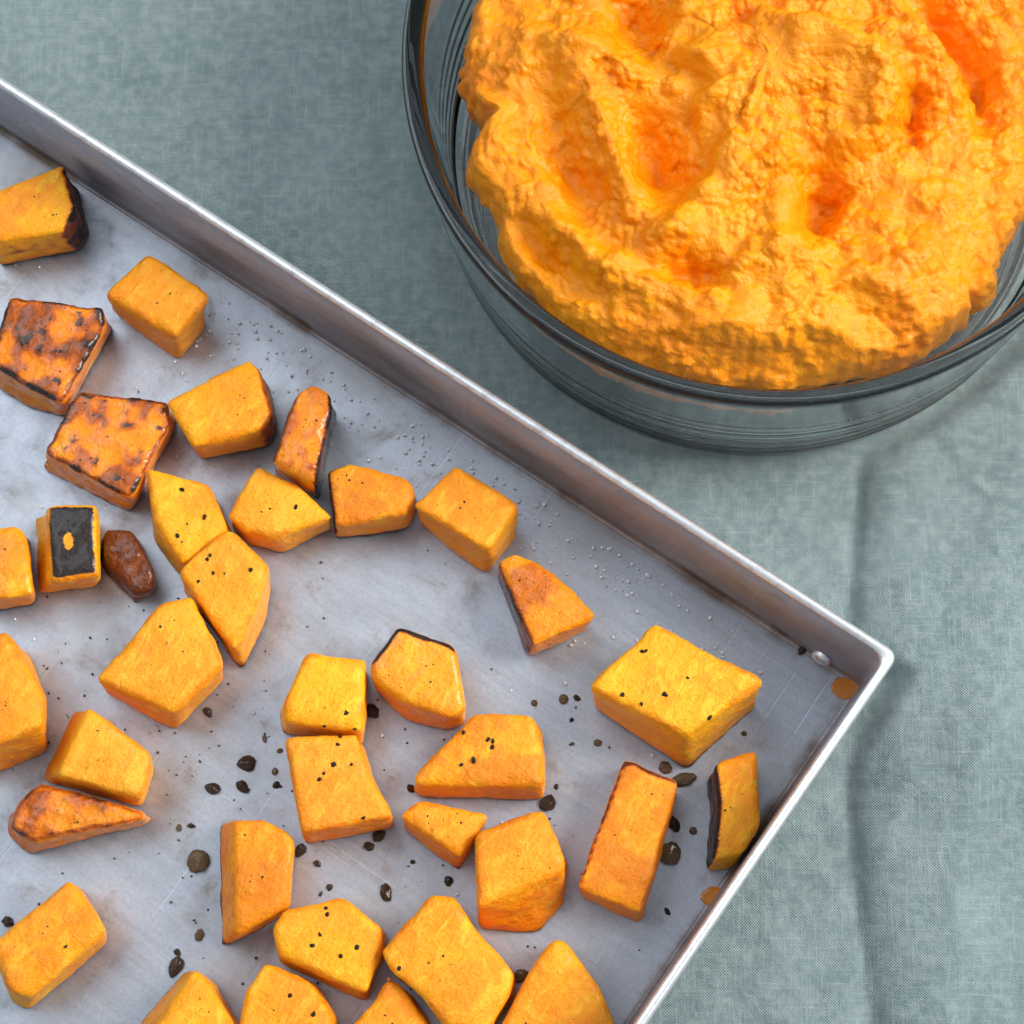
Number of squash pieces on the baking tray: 36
